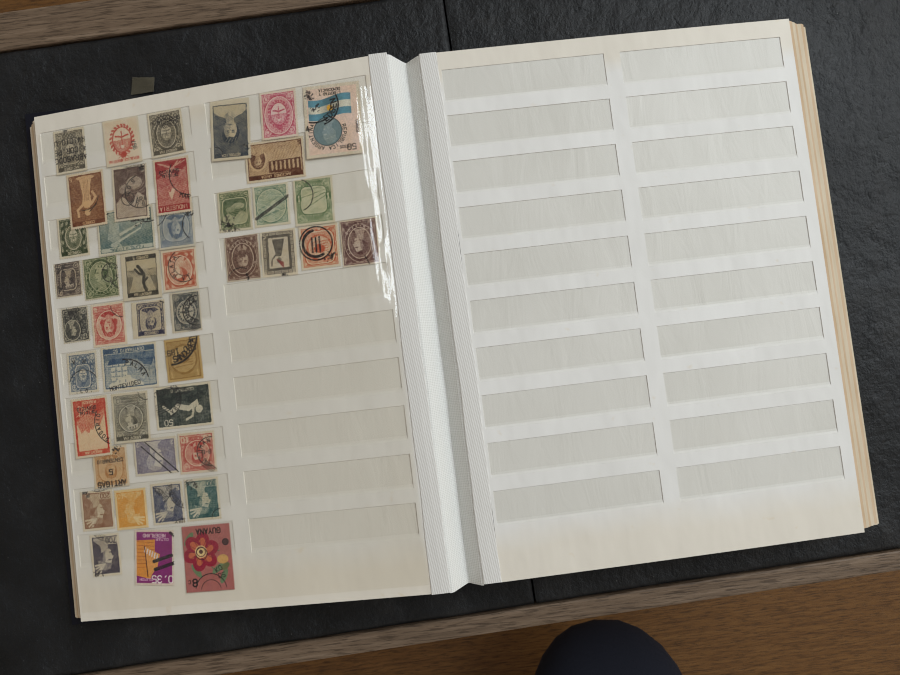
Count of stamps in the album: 44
